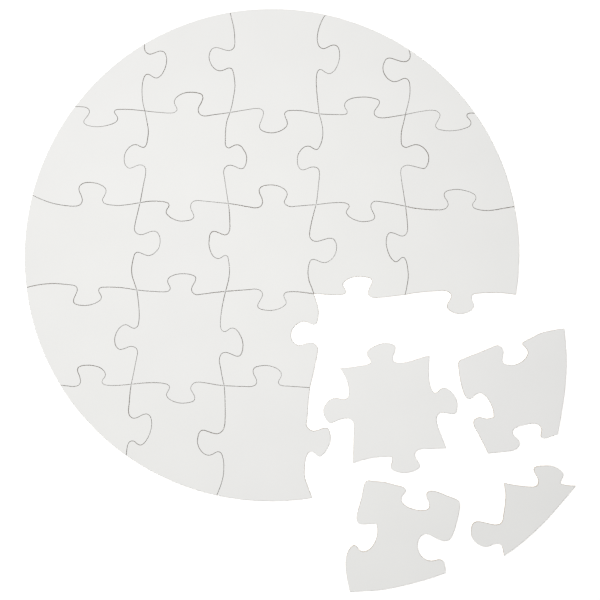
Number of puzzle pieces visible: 25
